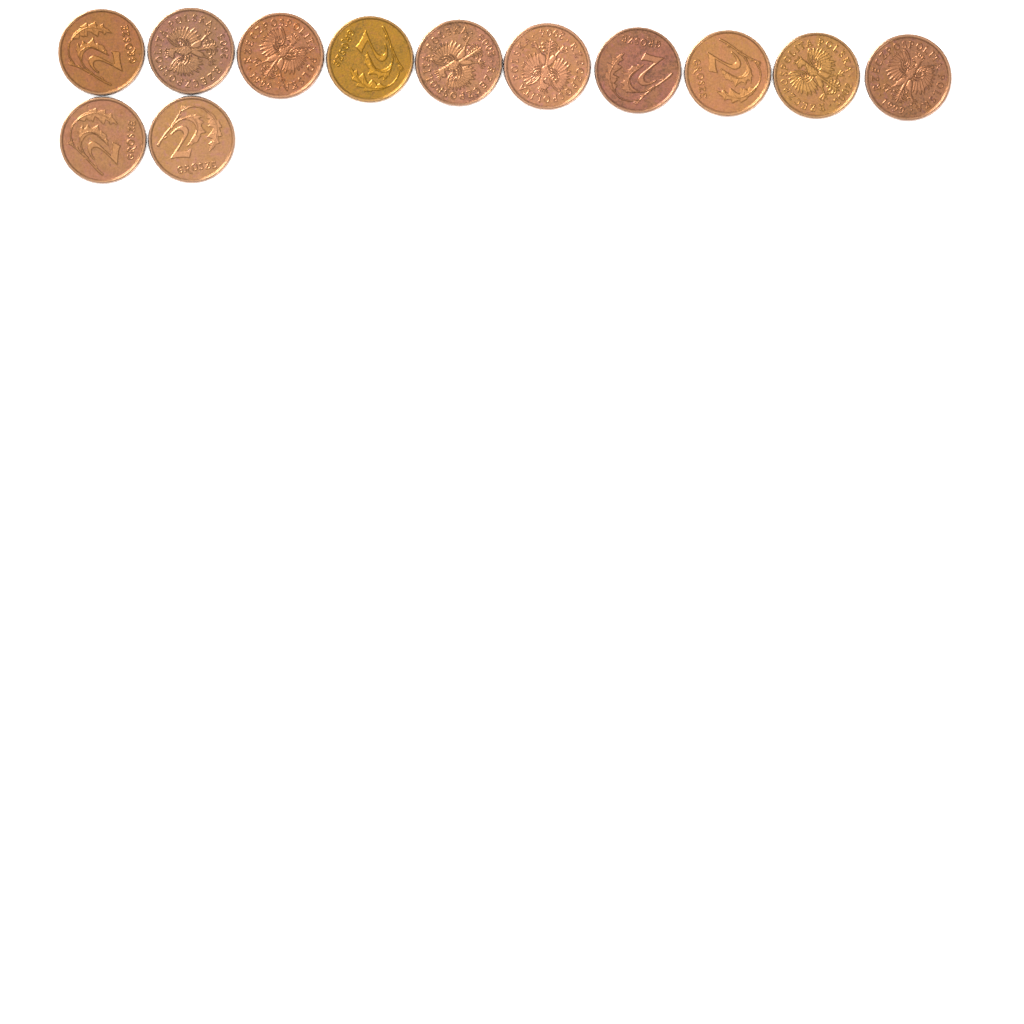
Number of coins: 12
